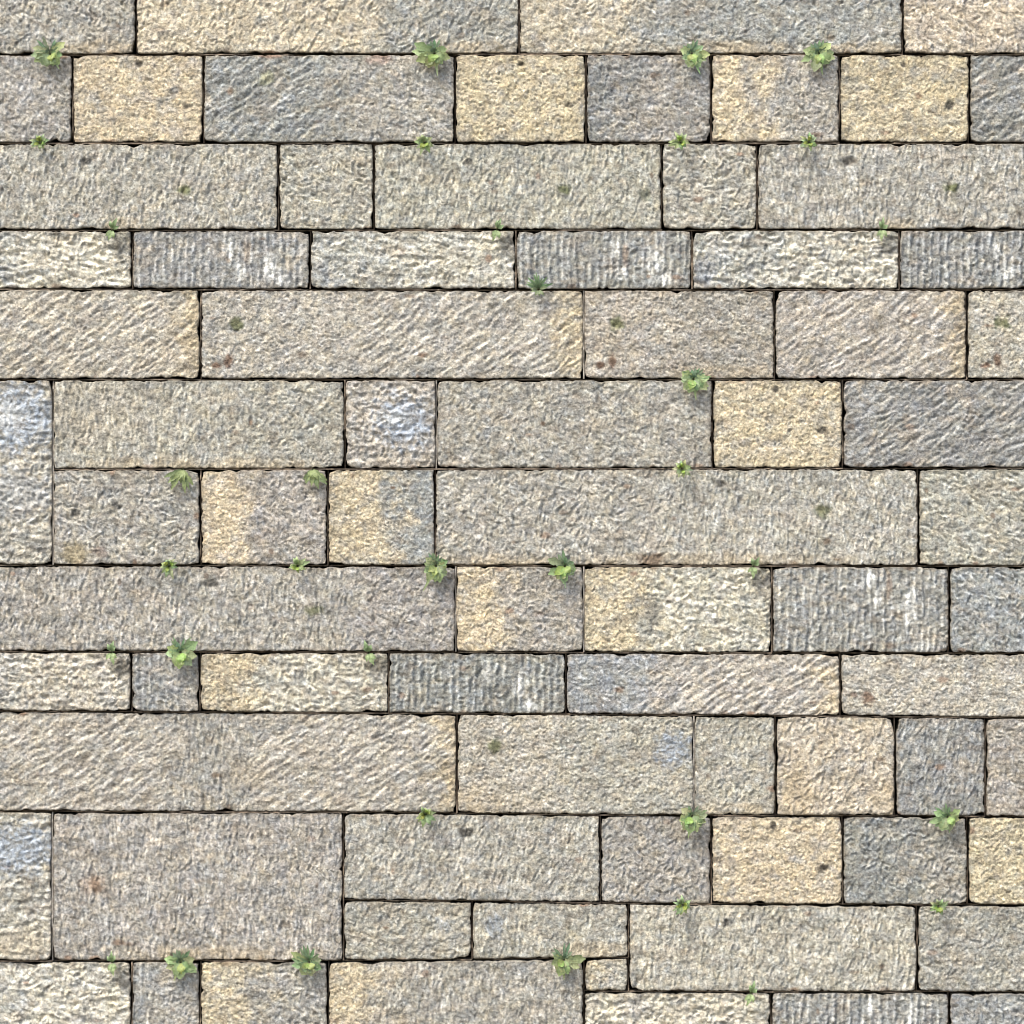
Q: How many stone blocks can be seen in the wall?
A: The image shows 75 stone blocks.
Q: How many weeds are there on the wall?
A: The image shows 34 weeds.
